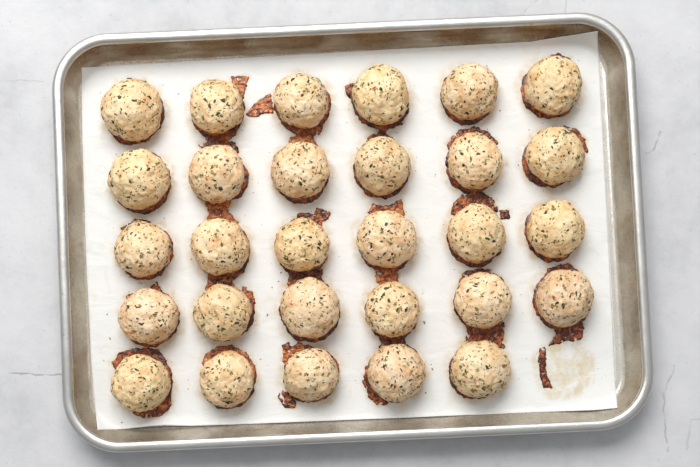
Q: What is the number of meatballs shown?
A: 29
